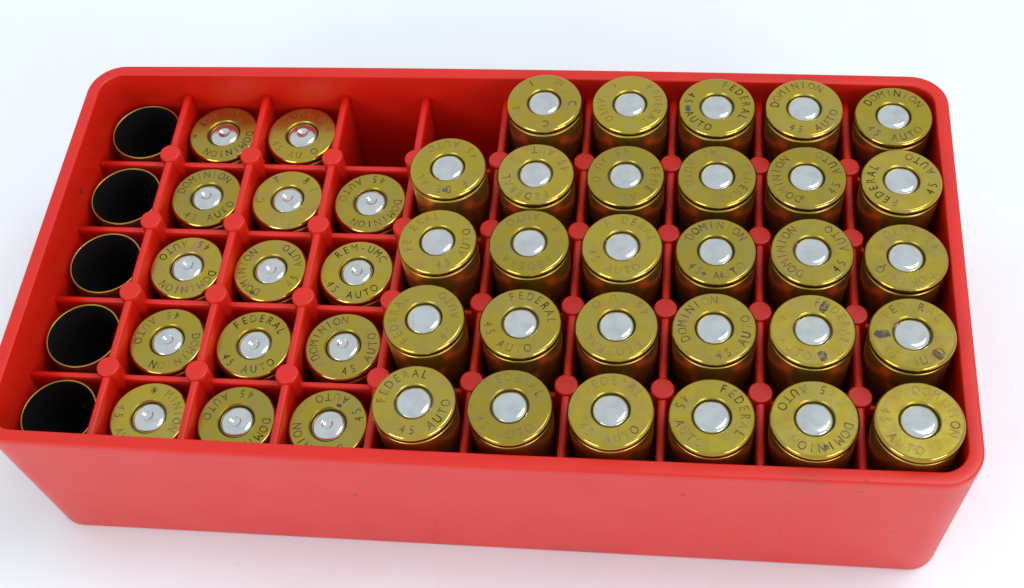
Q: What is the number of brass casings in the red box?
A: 48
